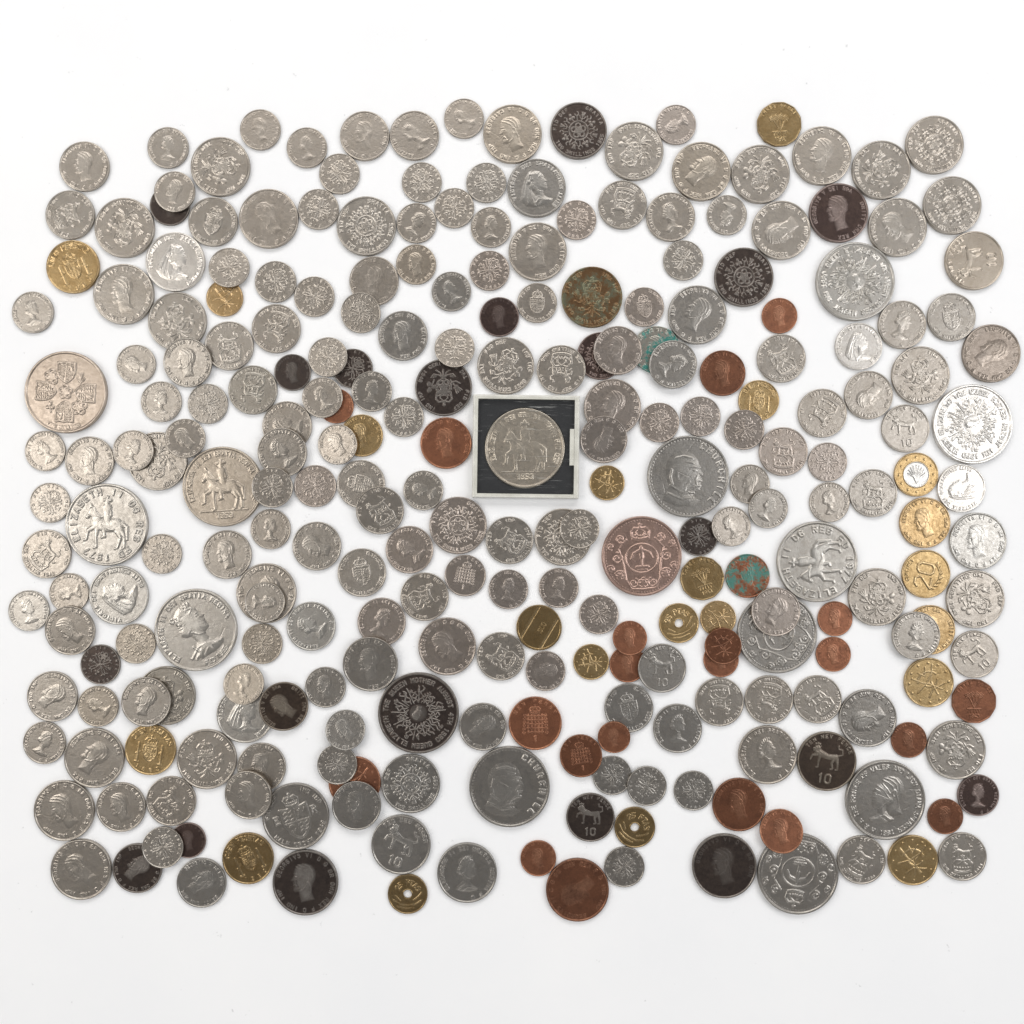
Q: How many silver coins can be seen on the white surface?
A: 200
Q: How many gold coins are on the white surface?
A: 21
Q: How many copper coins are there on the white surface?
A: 23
